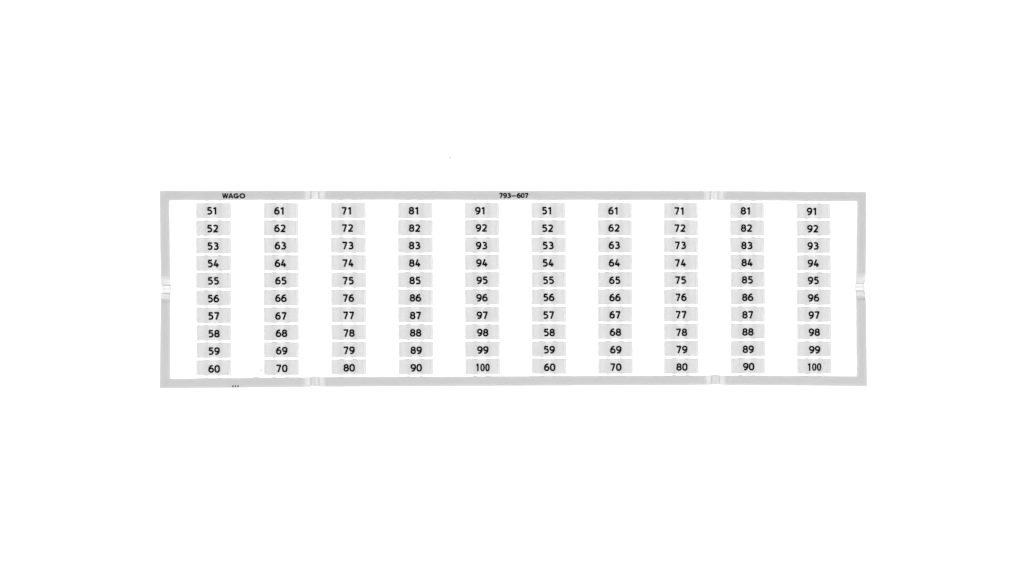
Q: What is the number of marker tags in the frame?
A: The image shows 100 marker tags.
